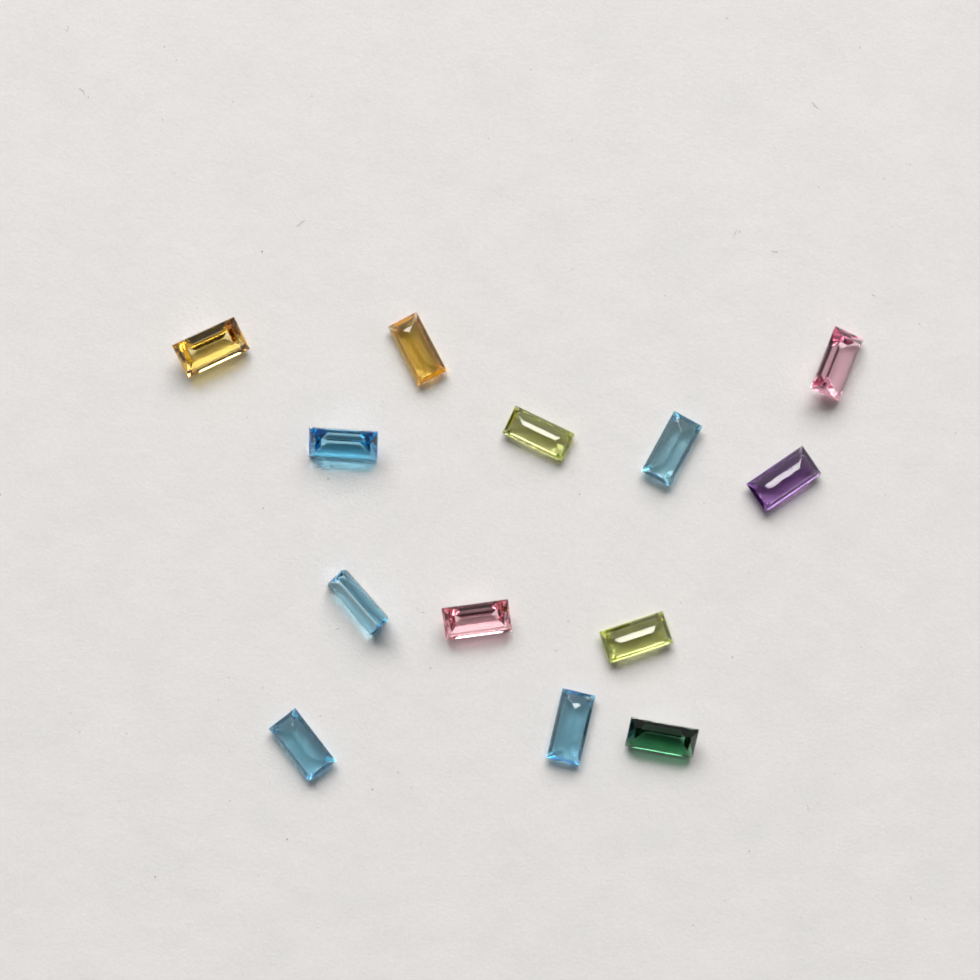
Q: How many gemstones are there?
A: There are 13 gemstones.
